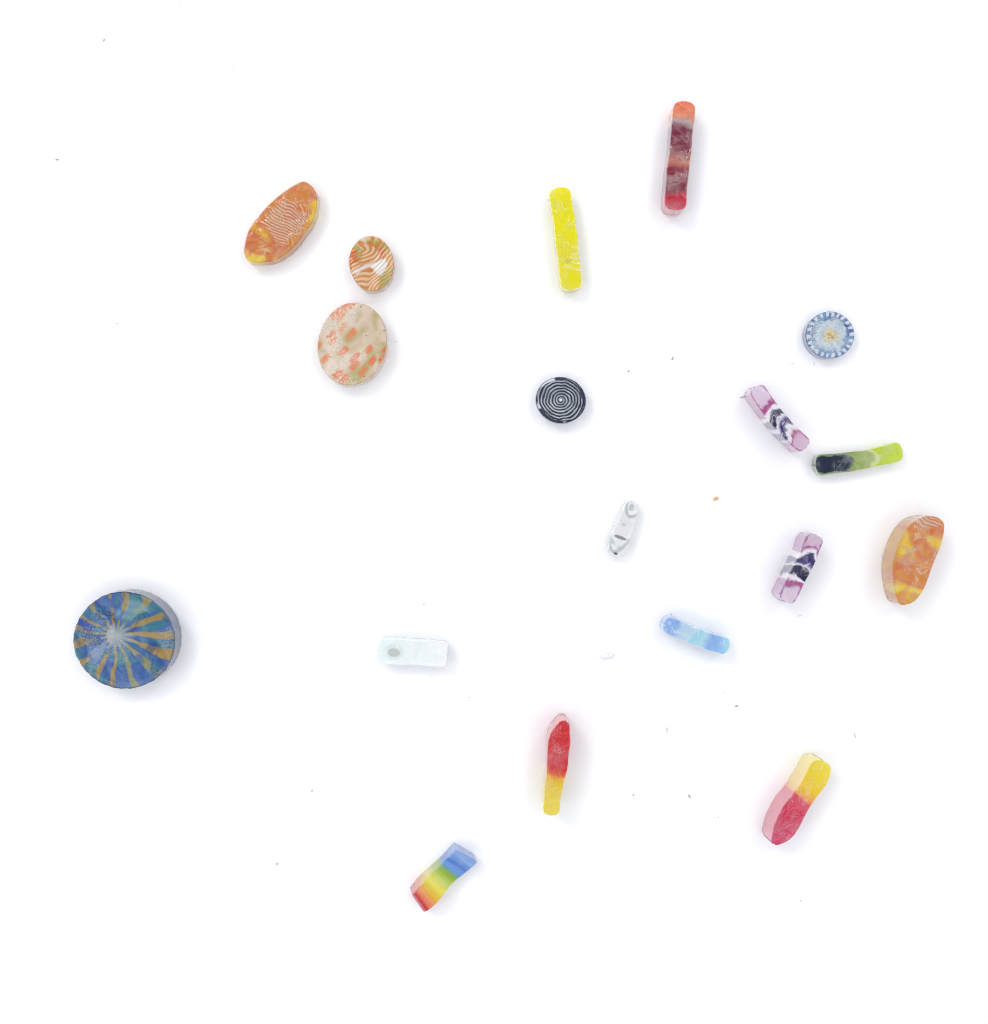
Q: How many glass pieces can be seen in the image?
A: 18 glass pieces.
